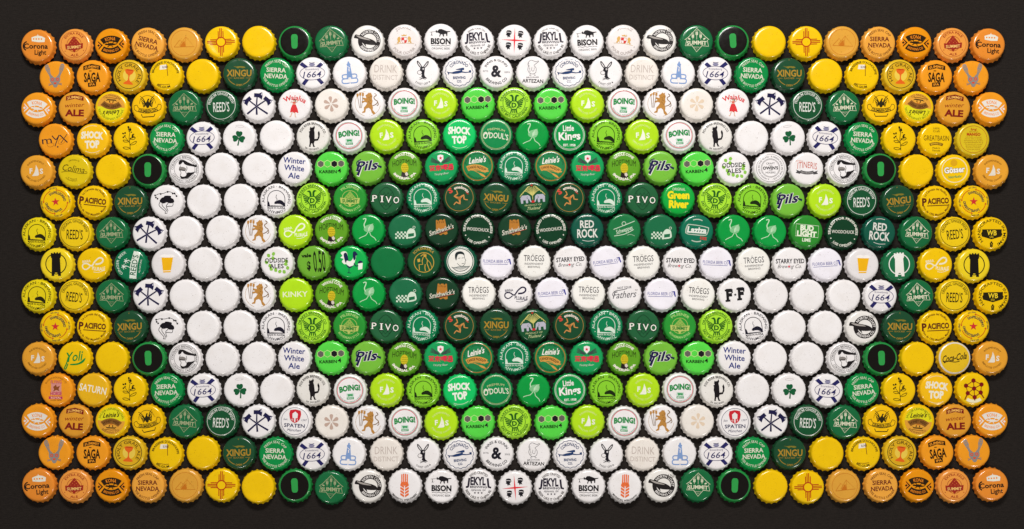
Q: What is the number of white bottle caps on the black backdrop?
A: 145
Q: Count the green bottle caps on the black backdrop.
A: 145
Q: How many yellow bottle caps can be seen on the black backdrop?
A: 66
